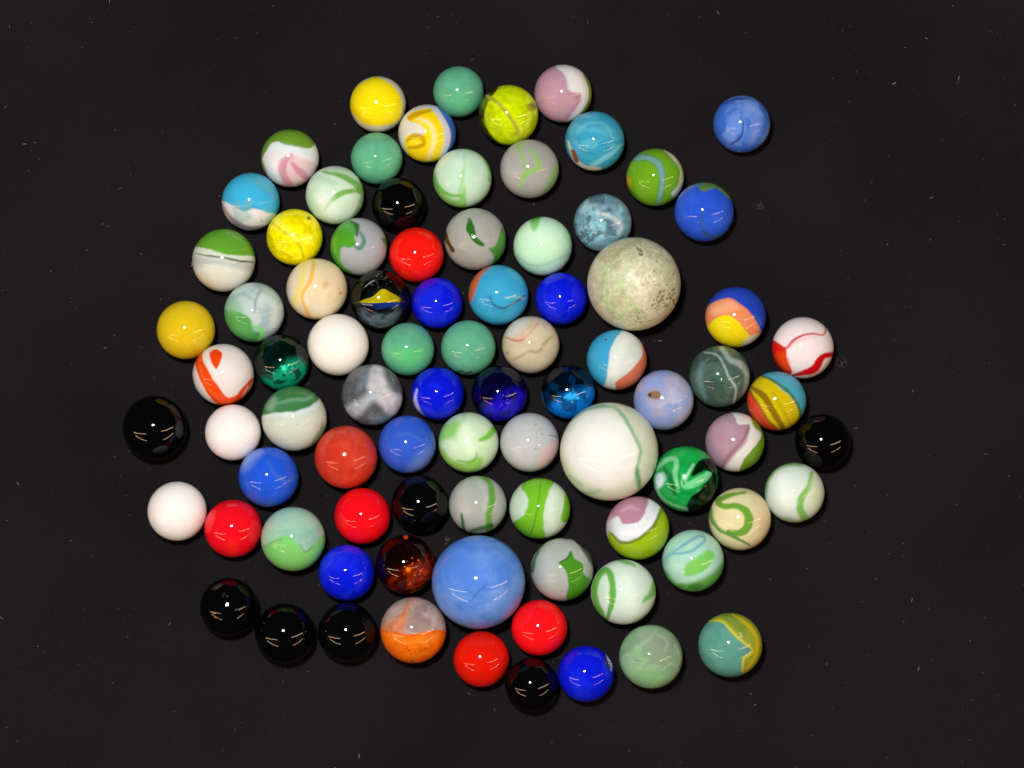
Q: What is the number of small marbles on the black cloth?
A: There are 82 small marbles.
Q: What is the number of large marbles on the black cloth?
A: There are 3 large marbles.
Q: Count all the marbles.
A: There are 85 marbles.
